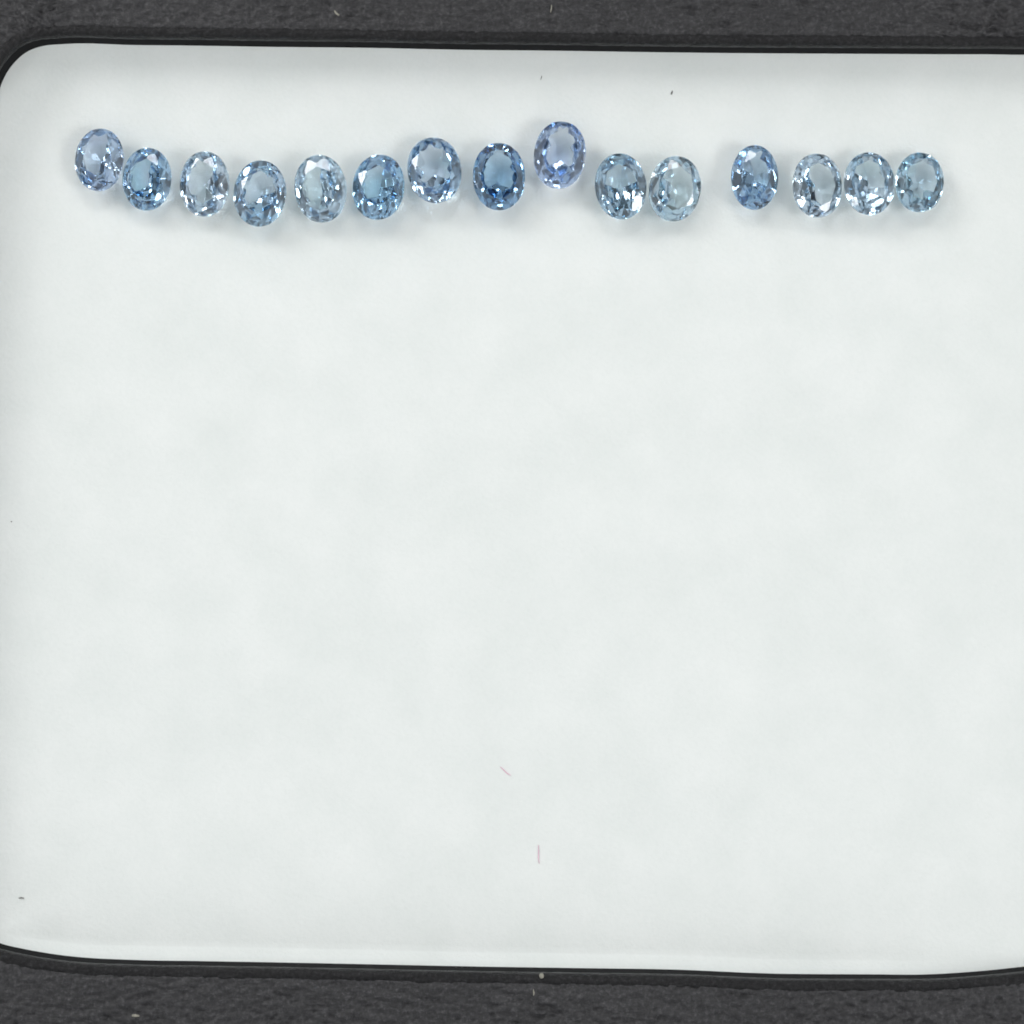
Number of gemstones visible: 15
